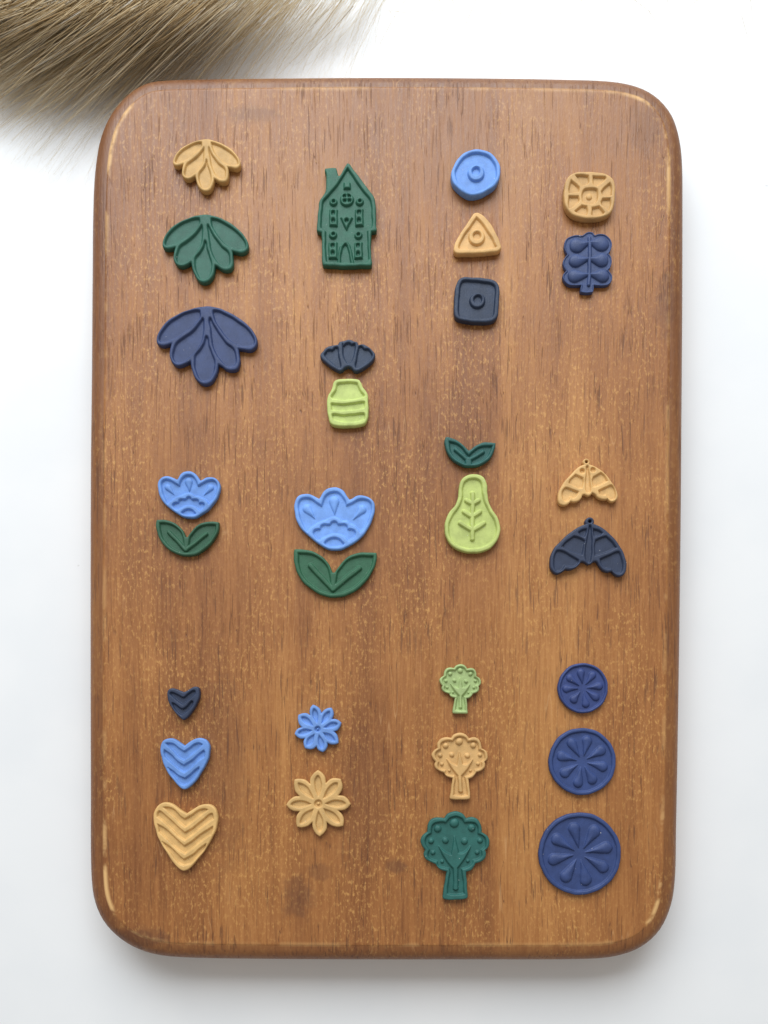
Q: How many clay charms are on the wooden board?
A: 30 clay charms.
